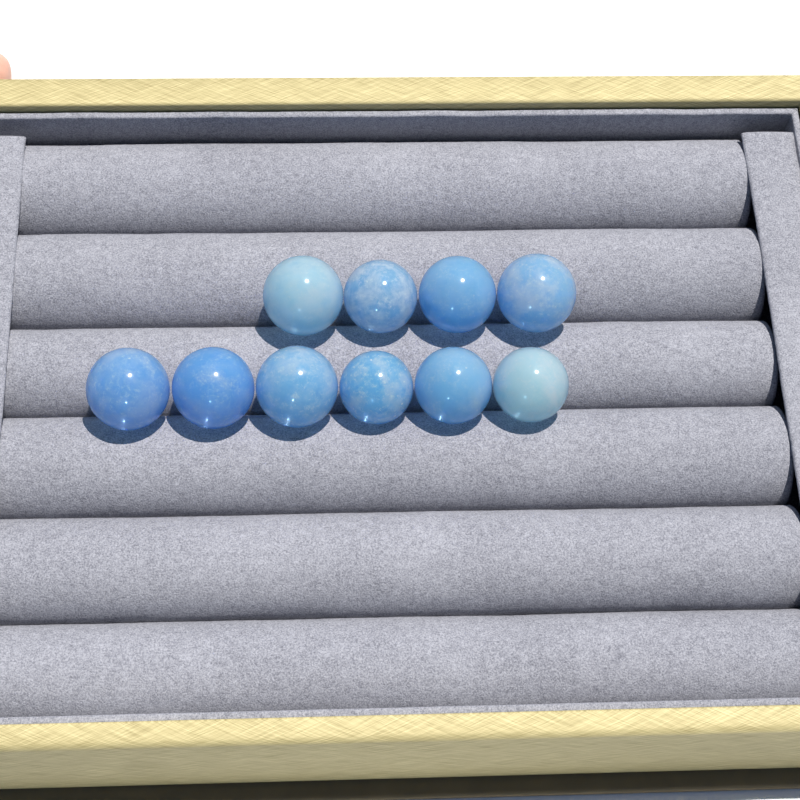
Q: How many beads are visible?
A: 10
